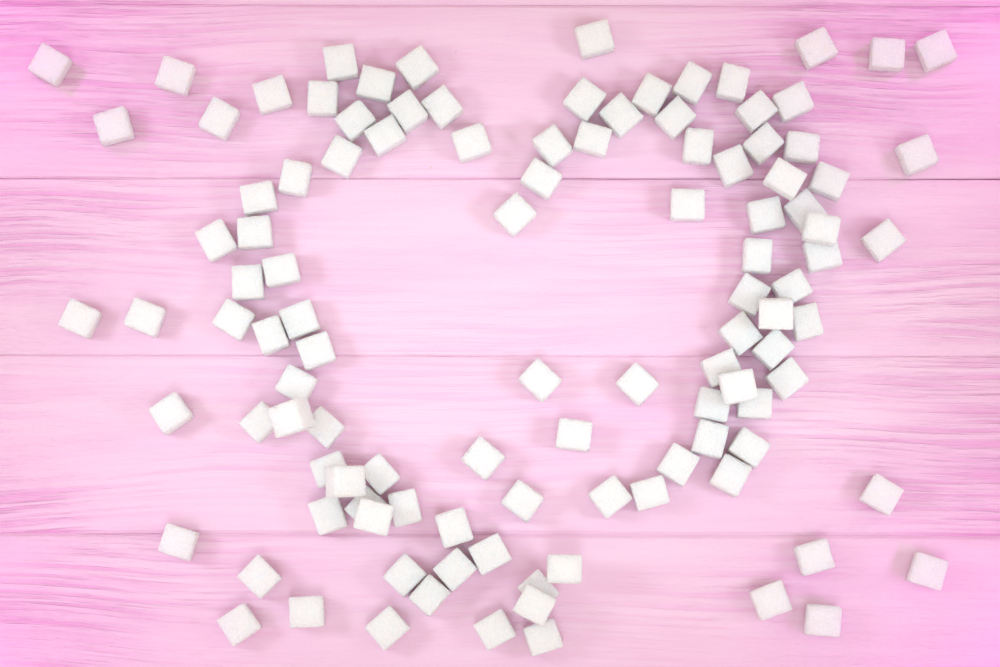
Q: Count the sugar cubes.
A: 111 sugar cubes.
